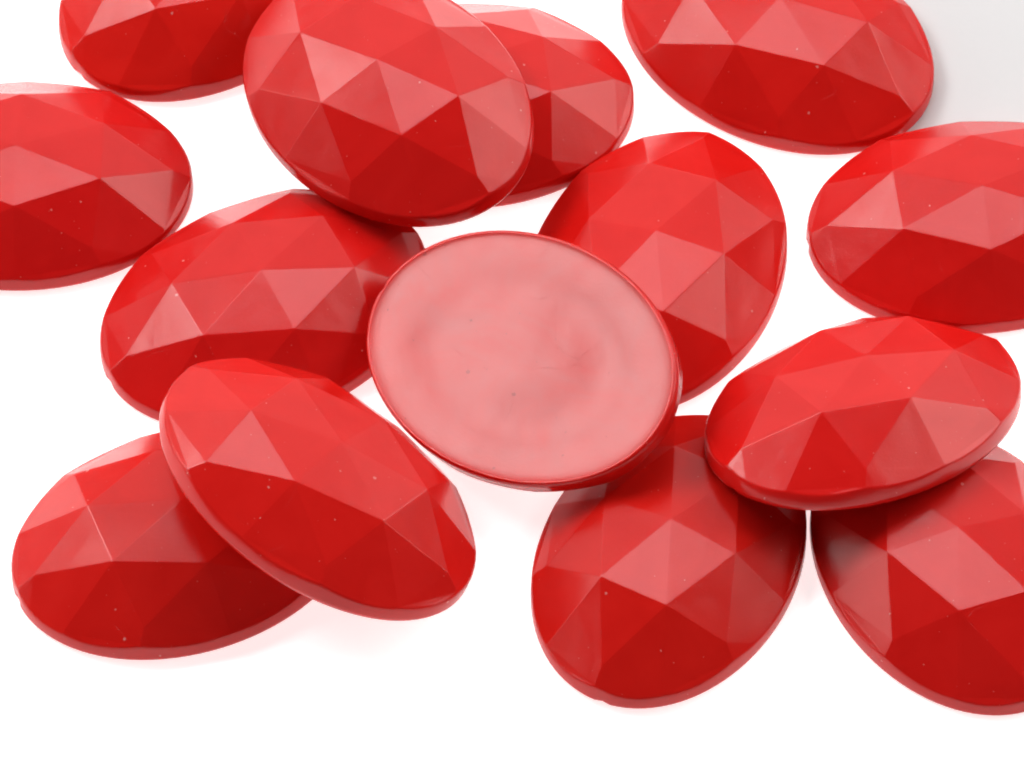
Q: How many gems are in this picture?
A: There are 14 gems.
